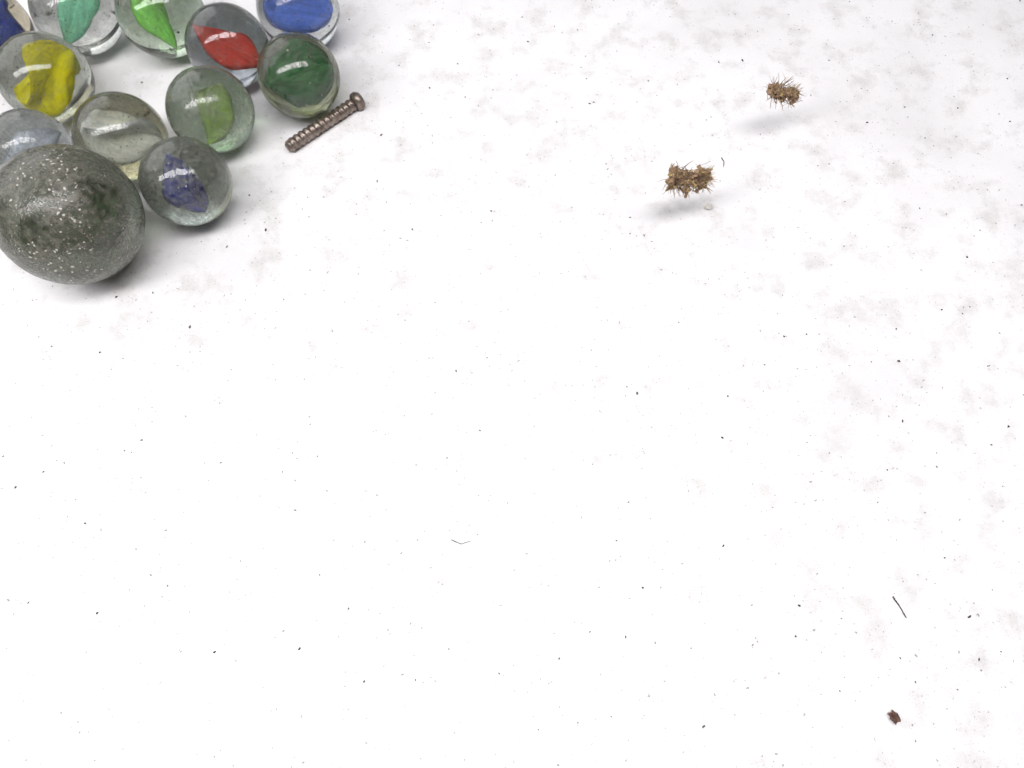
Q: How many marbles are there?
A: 12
